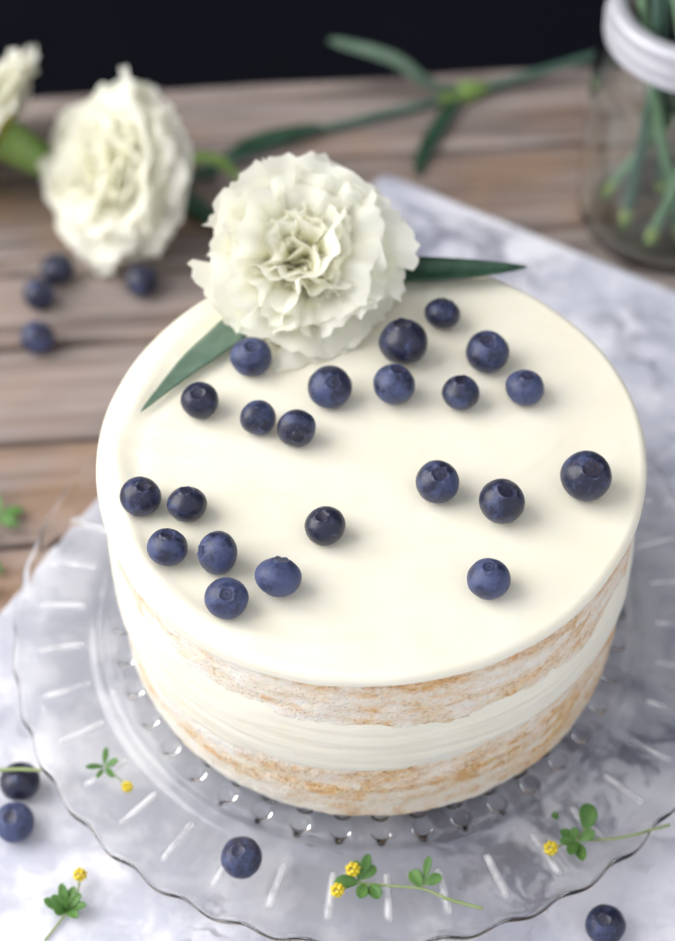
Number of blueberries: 30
